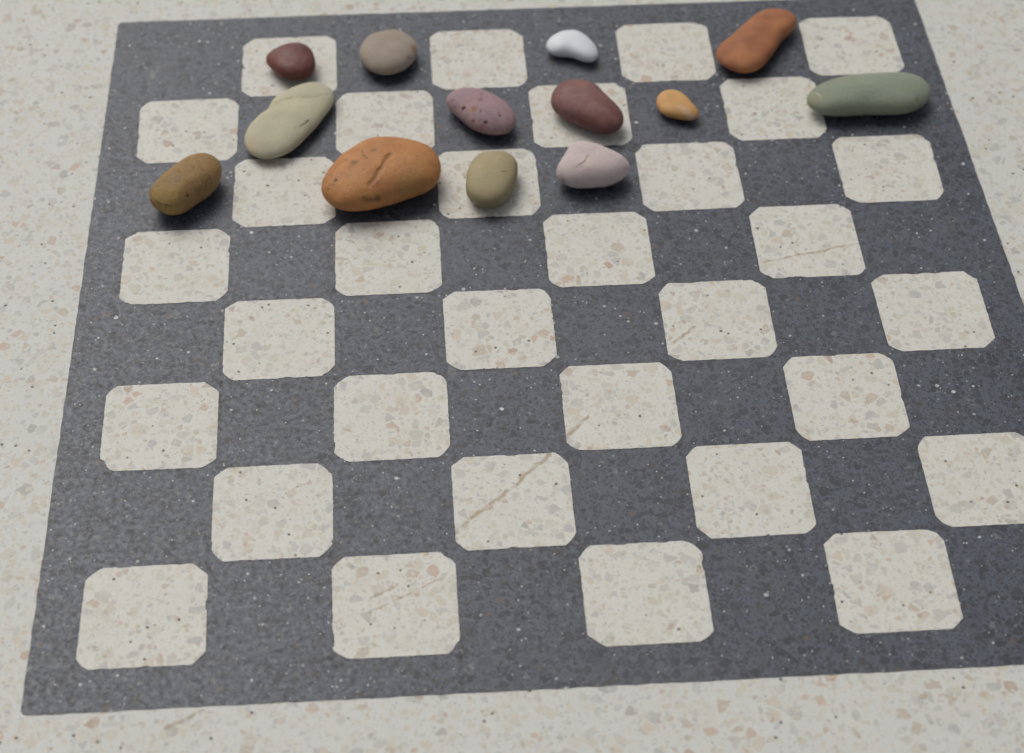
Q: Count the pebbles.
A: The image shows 13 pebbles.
